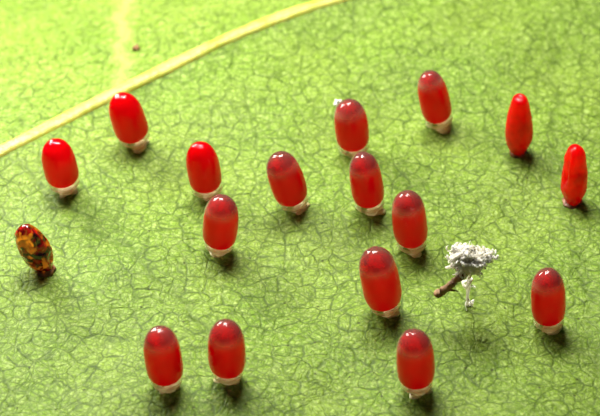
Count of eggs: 17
